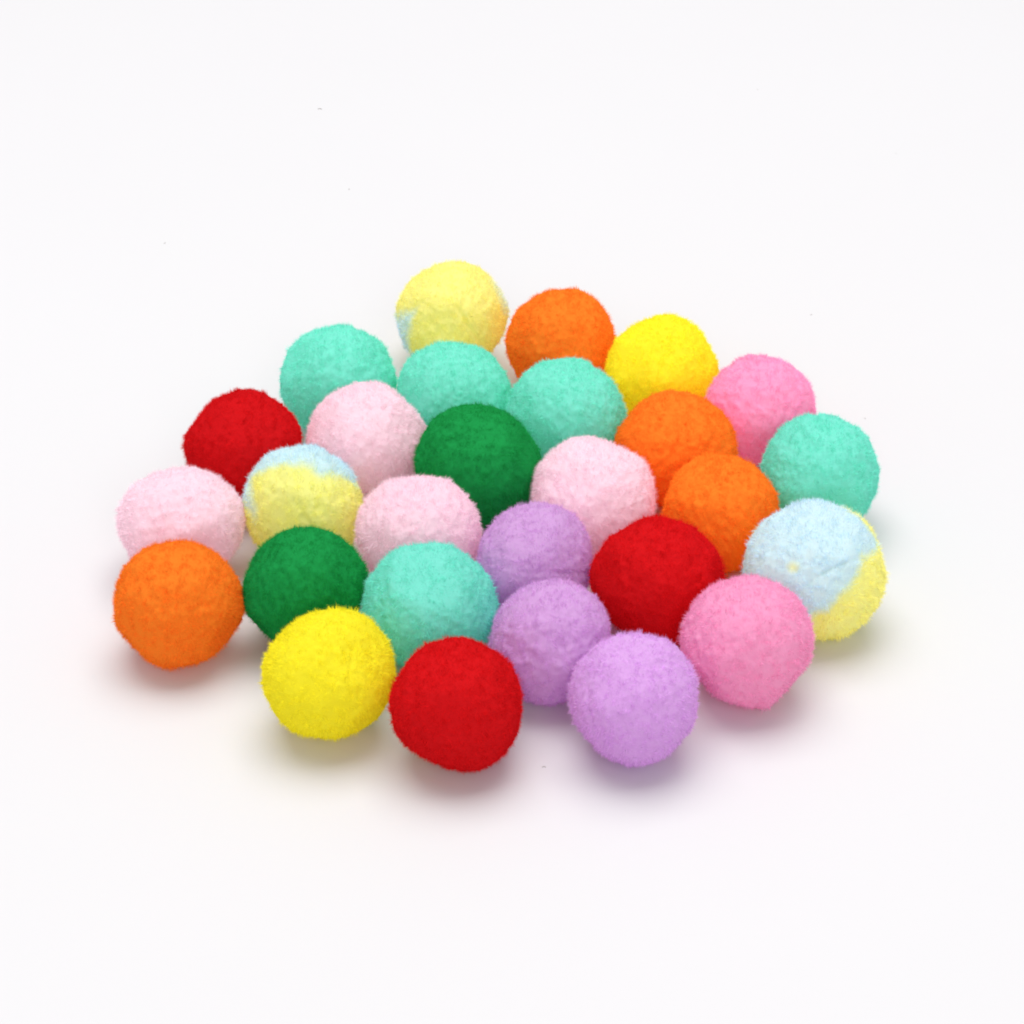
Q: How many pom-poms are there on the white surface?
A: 28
